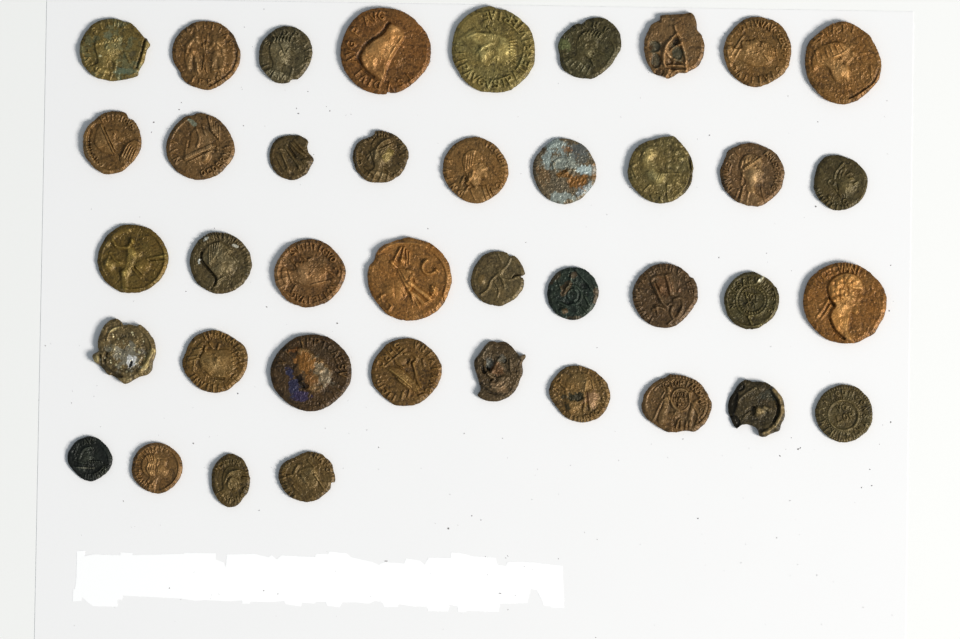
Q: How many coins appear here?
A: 40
